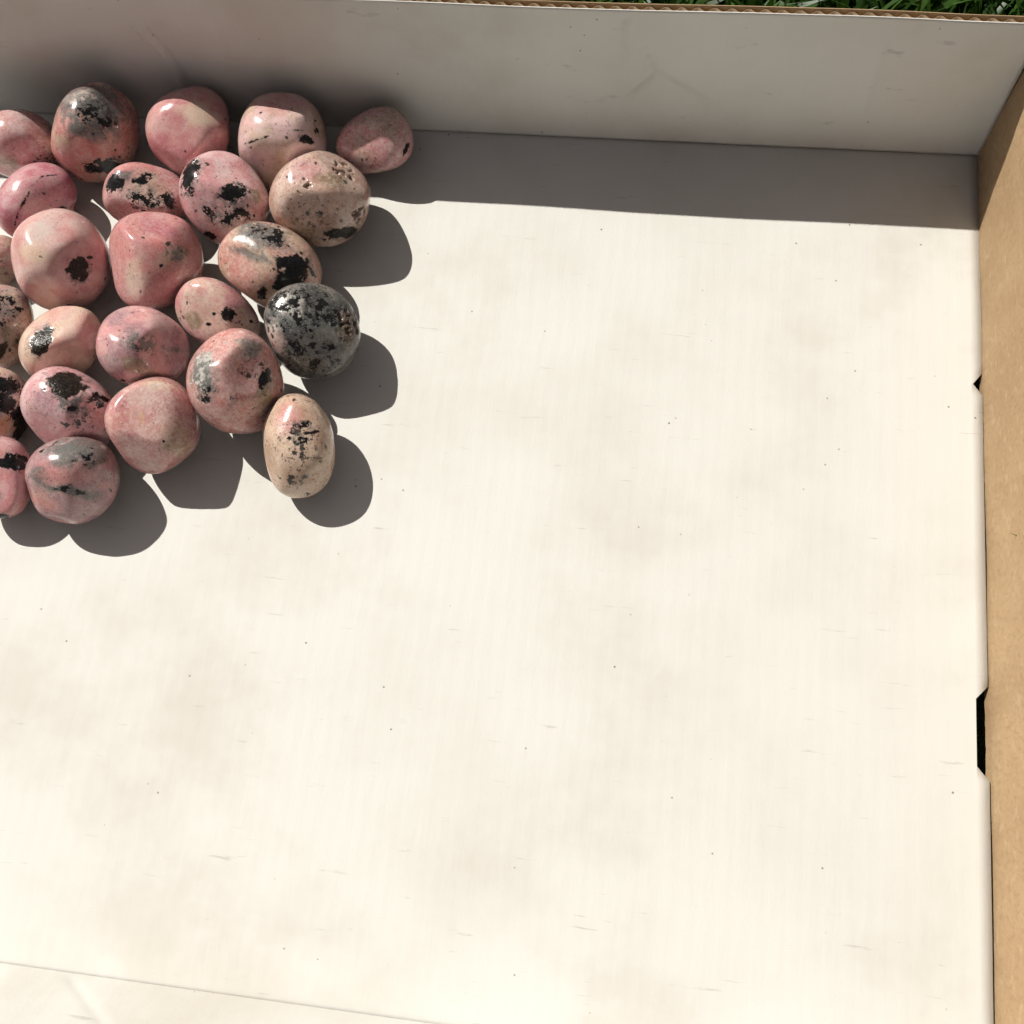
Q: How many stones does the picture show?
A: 25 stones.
